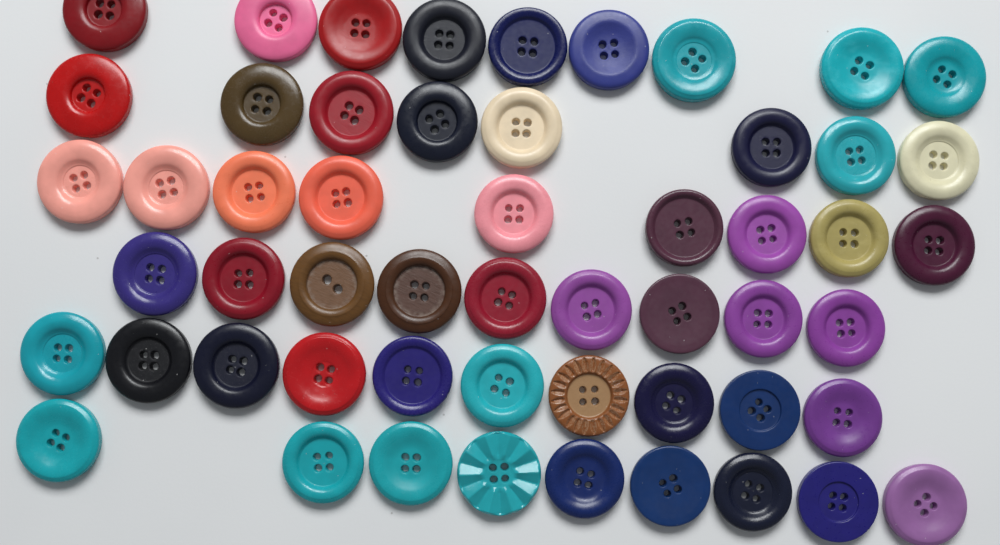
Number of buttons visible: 54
